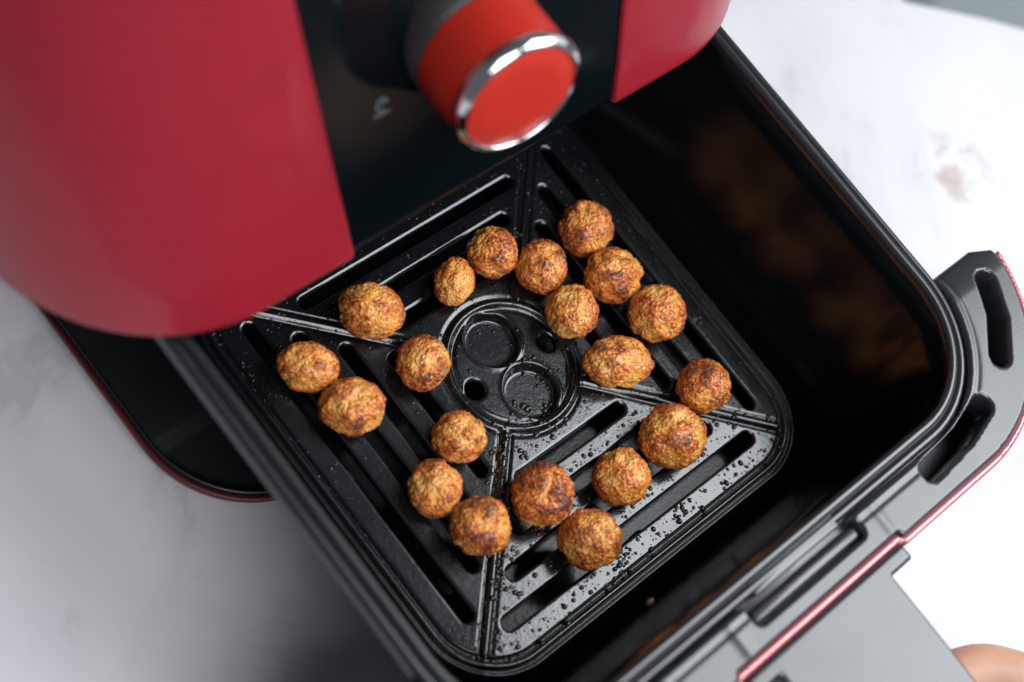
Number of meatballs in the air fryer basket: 20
